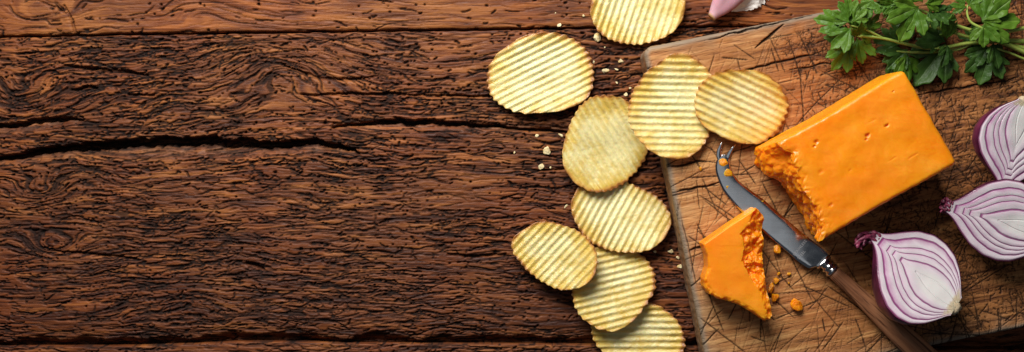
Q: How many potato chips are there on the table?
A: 9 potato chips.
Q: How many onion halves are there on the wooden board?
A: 3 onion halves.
